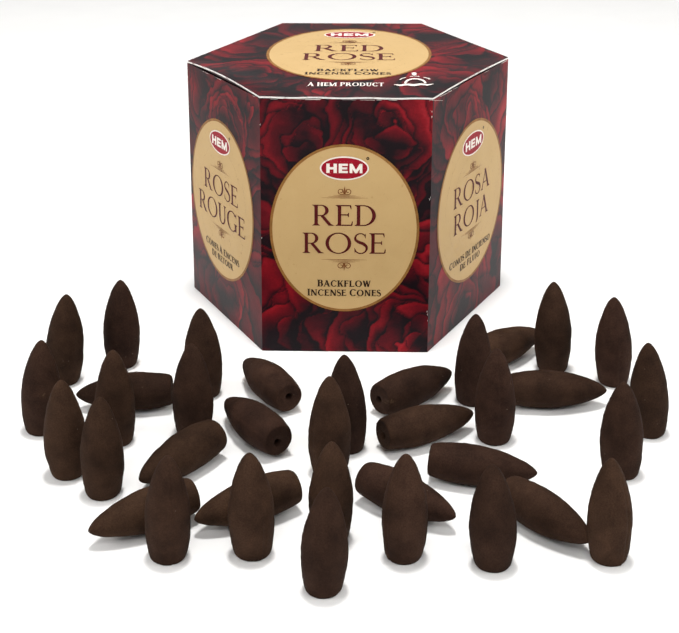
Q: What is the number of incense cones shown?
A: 36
